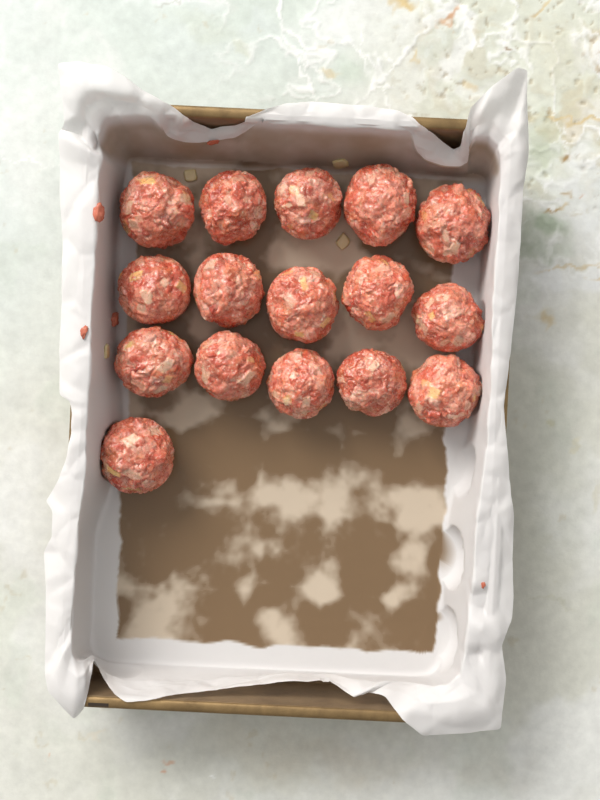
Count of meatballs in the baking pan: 16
